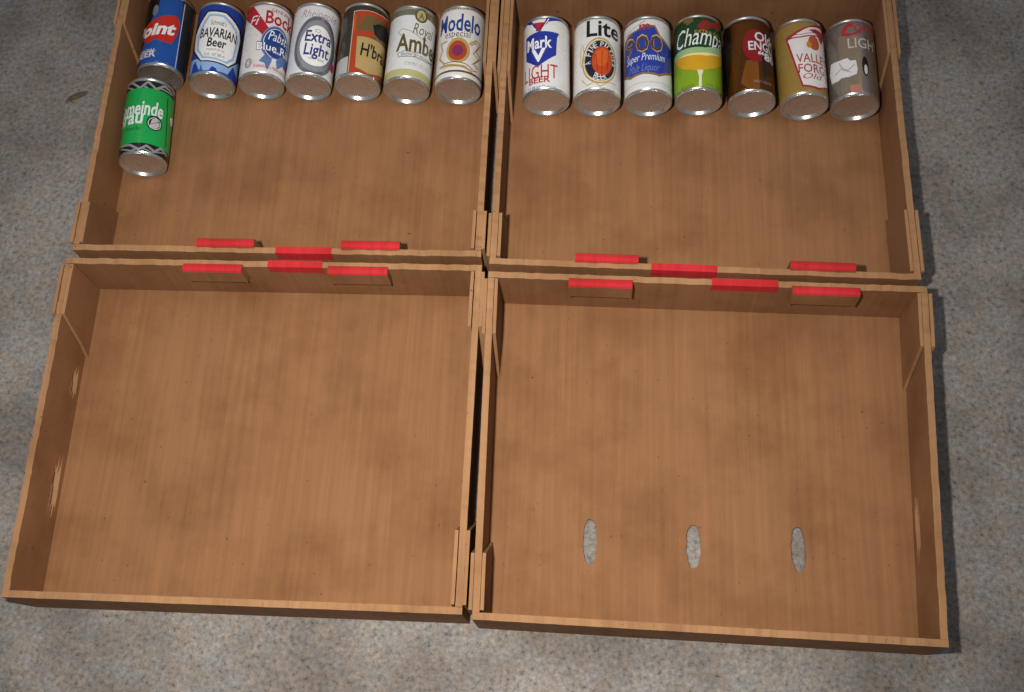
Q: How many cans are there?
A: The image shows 15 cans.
